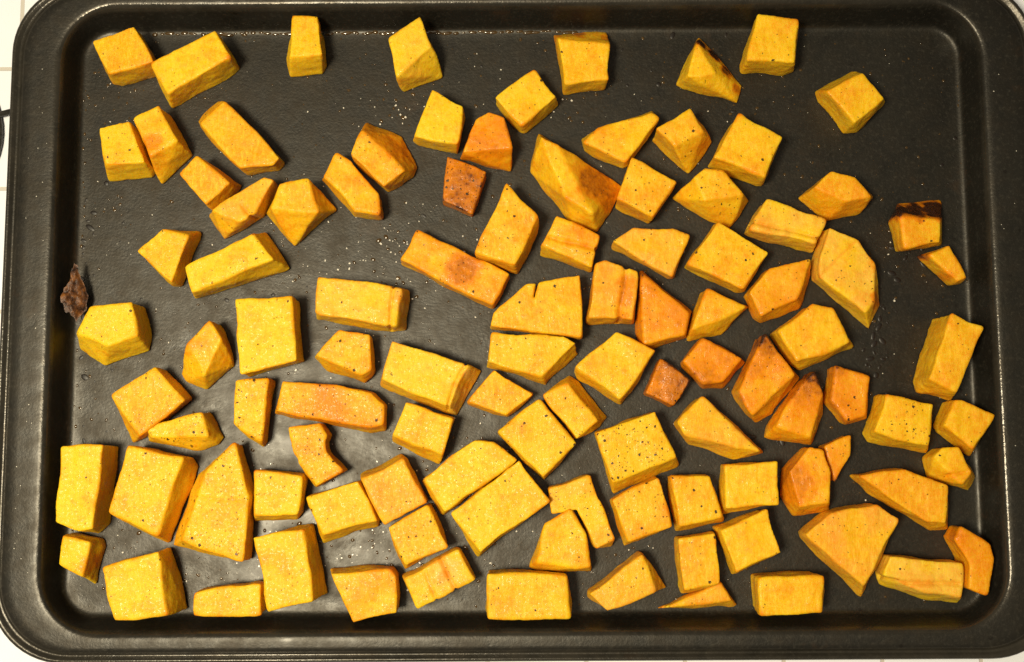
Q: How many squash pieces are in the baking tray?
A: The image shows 104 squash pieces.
